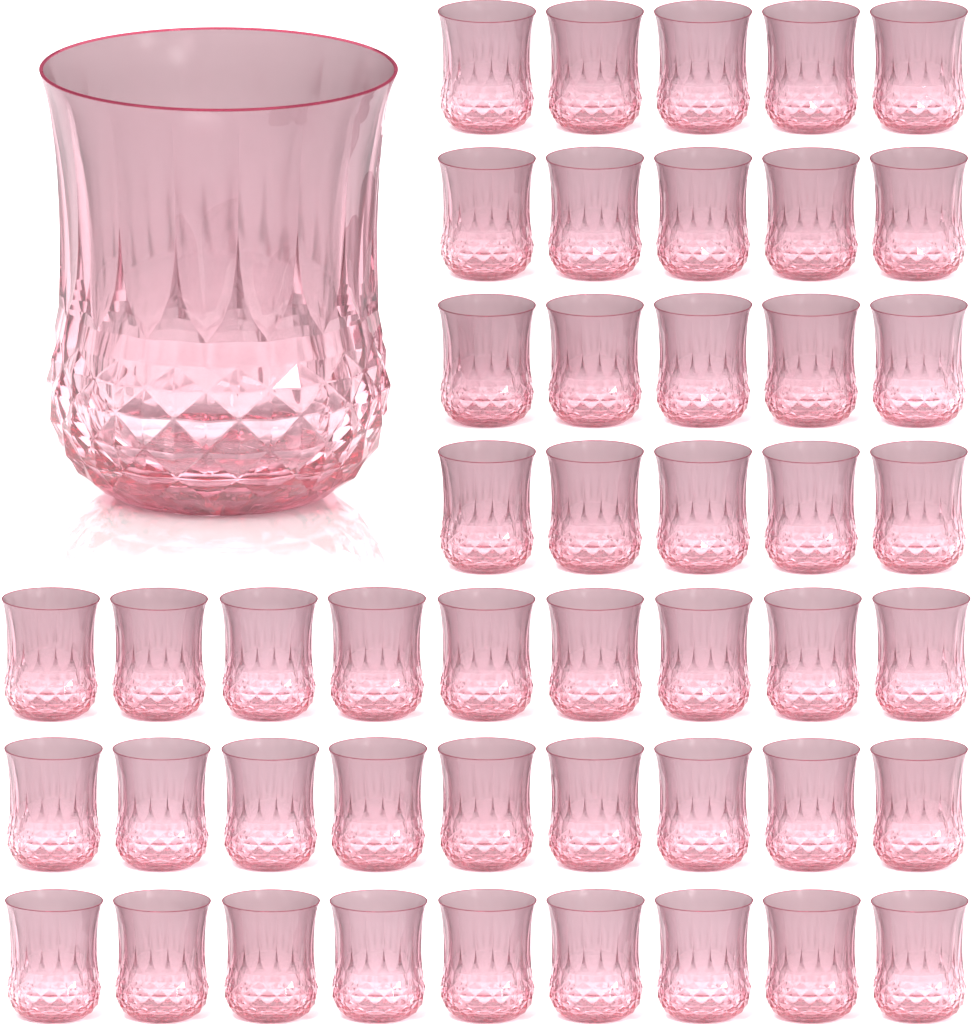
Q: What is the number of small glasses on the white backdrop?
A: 47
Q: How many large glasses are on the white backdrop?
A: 1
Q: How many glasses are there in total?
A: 48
